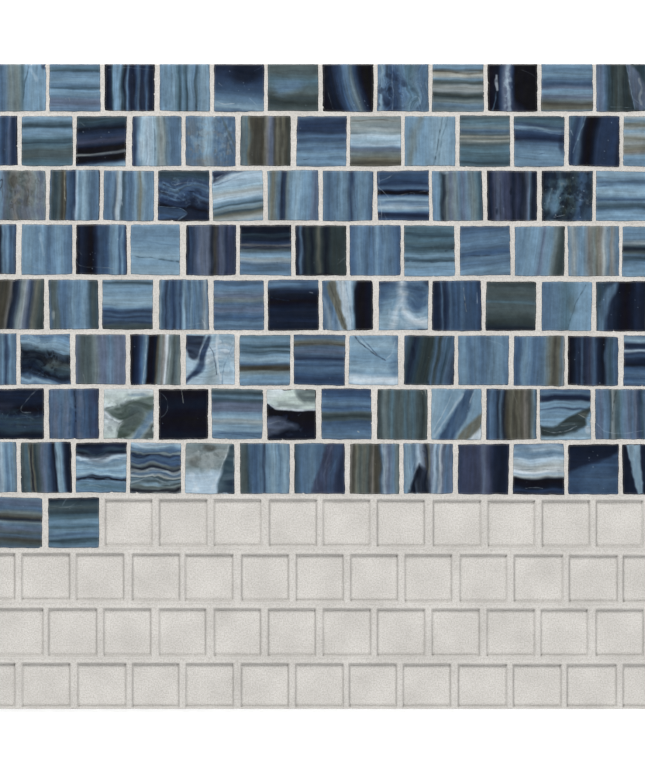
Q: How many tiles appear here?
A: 102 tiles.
